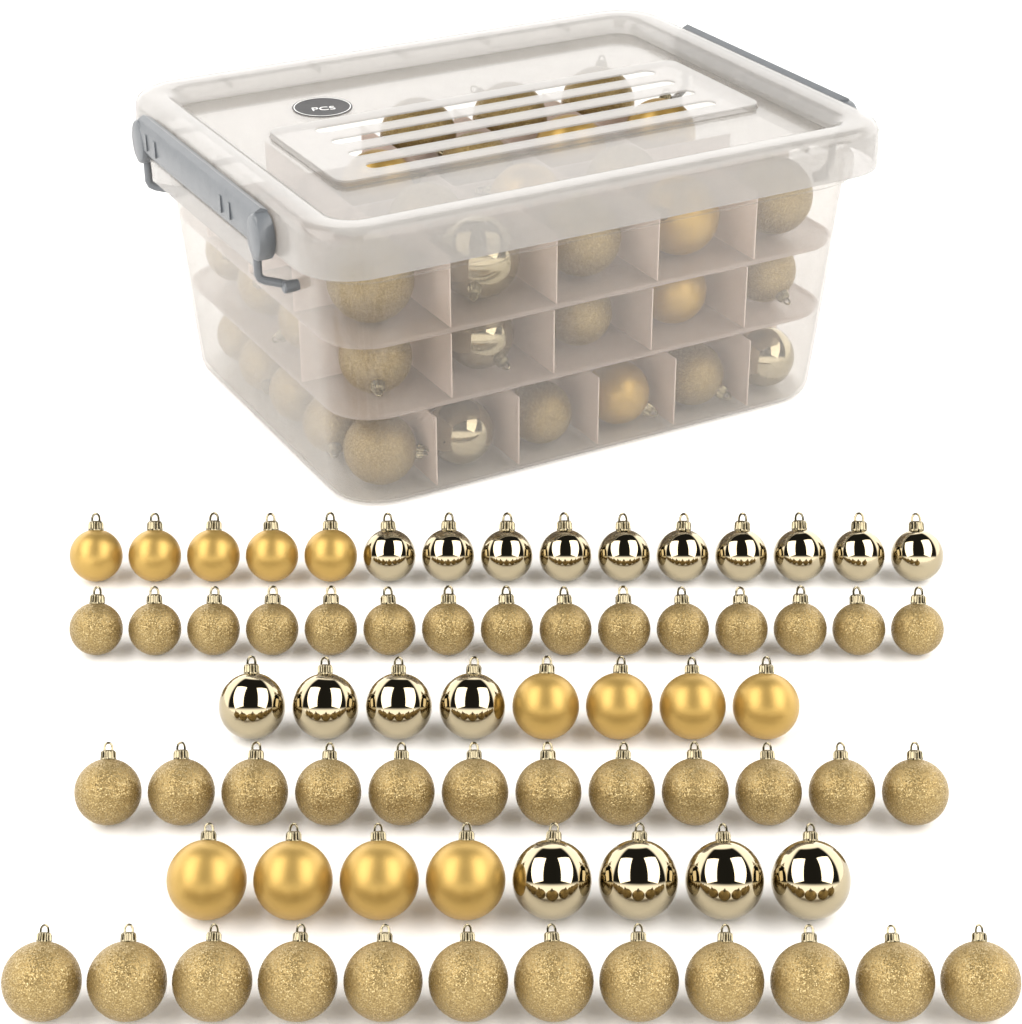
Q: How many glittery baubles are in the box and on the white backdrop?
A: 61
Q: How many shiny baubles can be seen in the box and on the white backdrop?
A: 22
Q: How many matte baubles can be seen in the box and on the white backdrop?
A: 20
